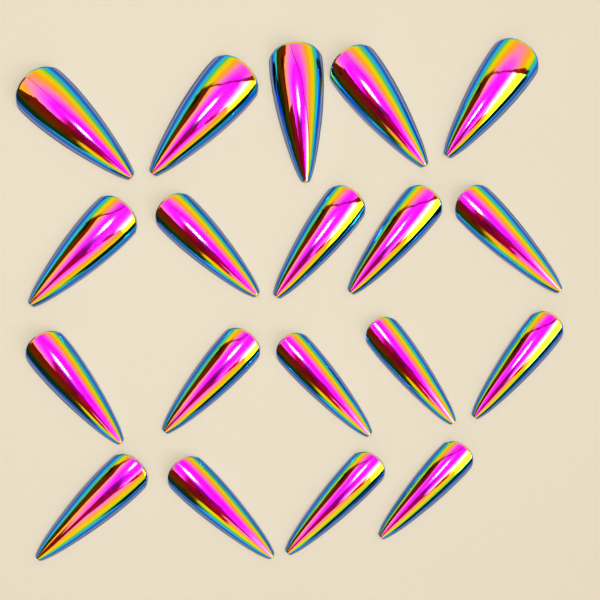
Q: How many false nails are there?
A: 19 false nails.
